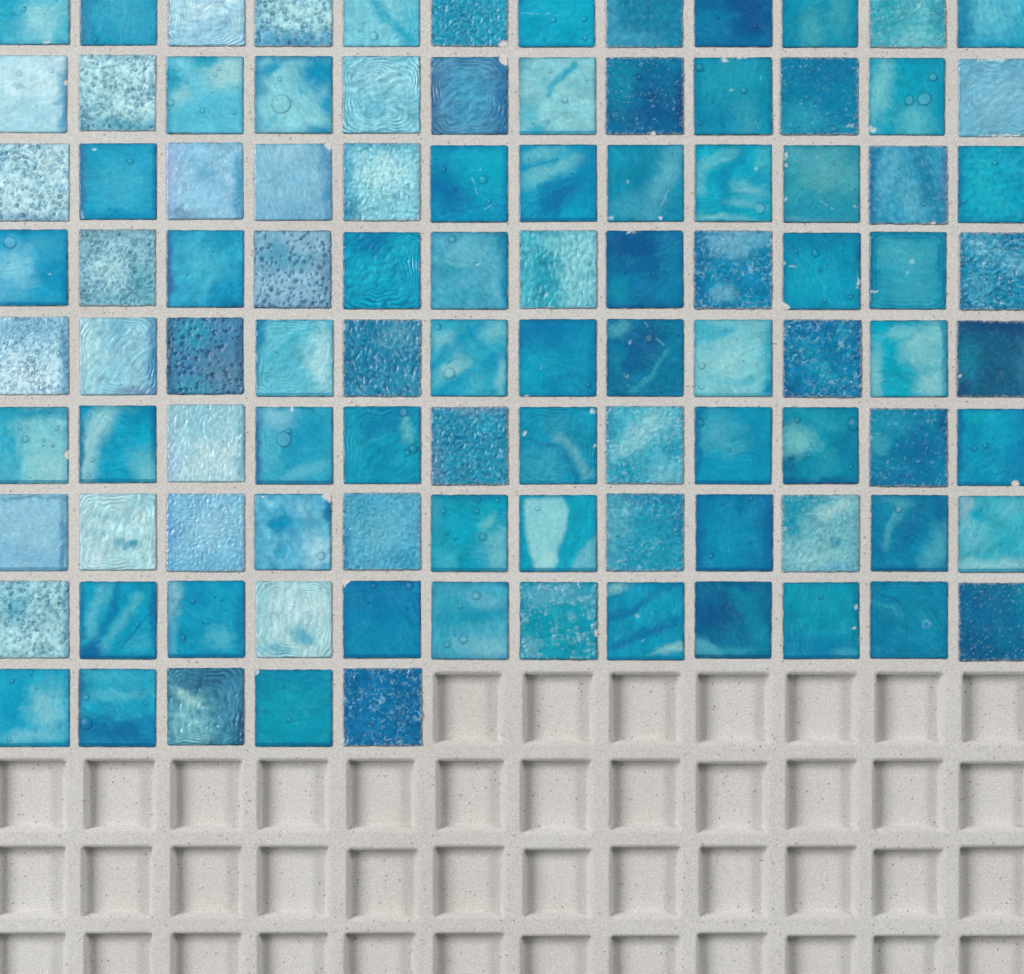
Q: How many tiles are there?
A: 101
